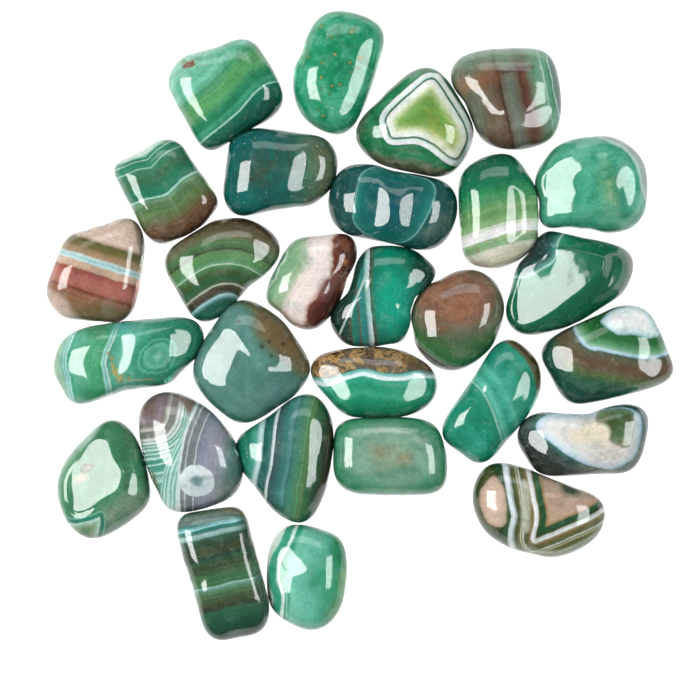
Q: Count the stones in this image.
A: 28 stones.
